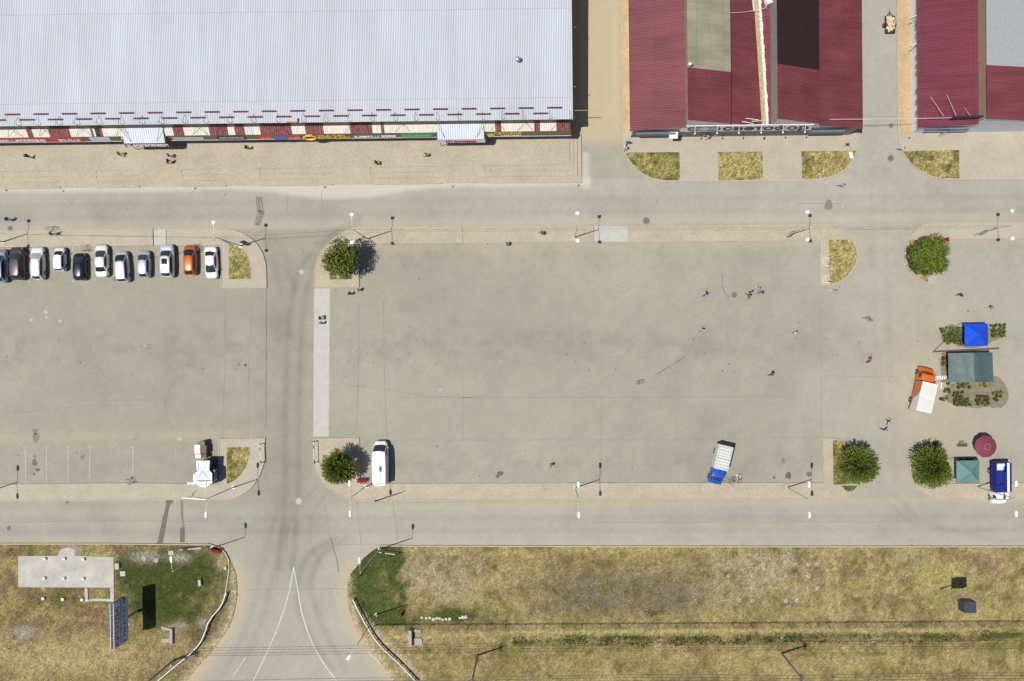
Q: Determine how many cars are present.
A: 11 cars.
